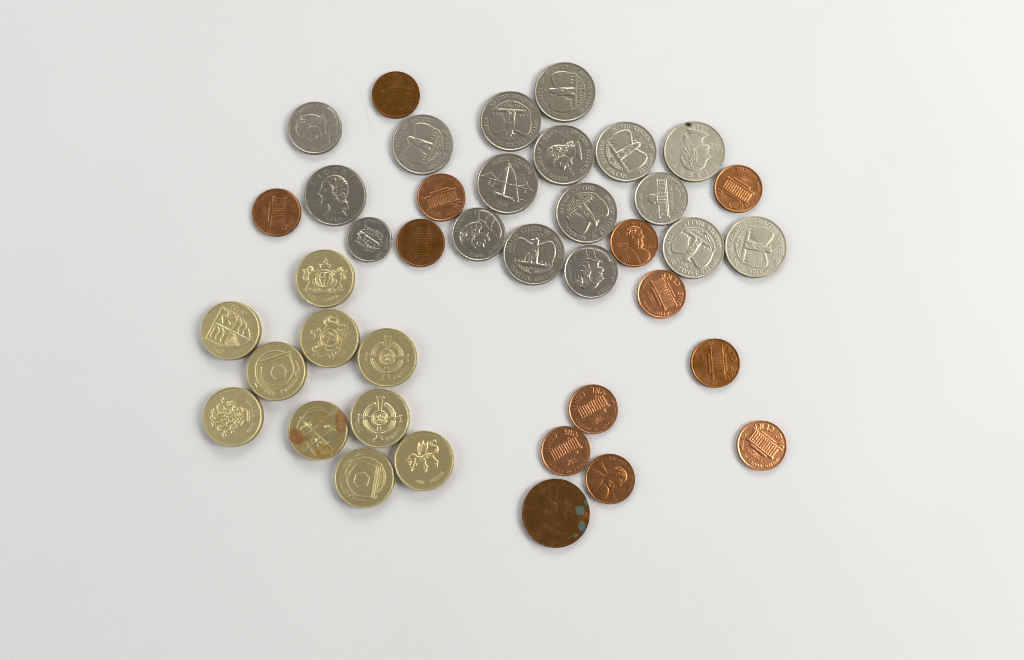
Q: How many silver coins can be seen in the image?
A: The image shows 17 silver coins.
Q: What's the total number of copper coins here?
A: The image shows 13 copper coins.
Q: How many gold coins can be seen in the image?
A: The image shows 10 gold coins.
